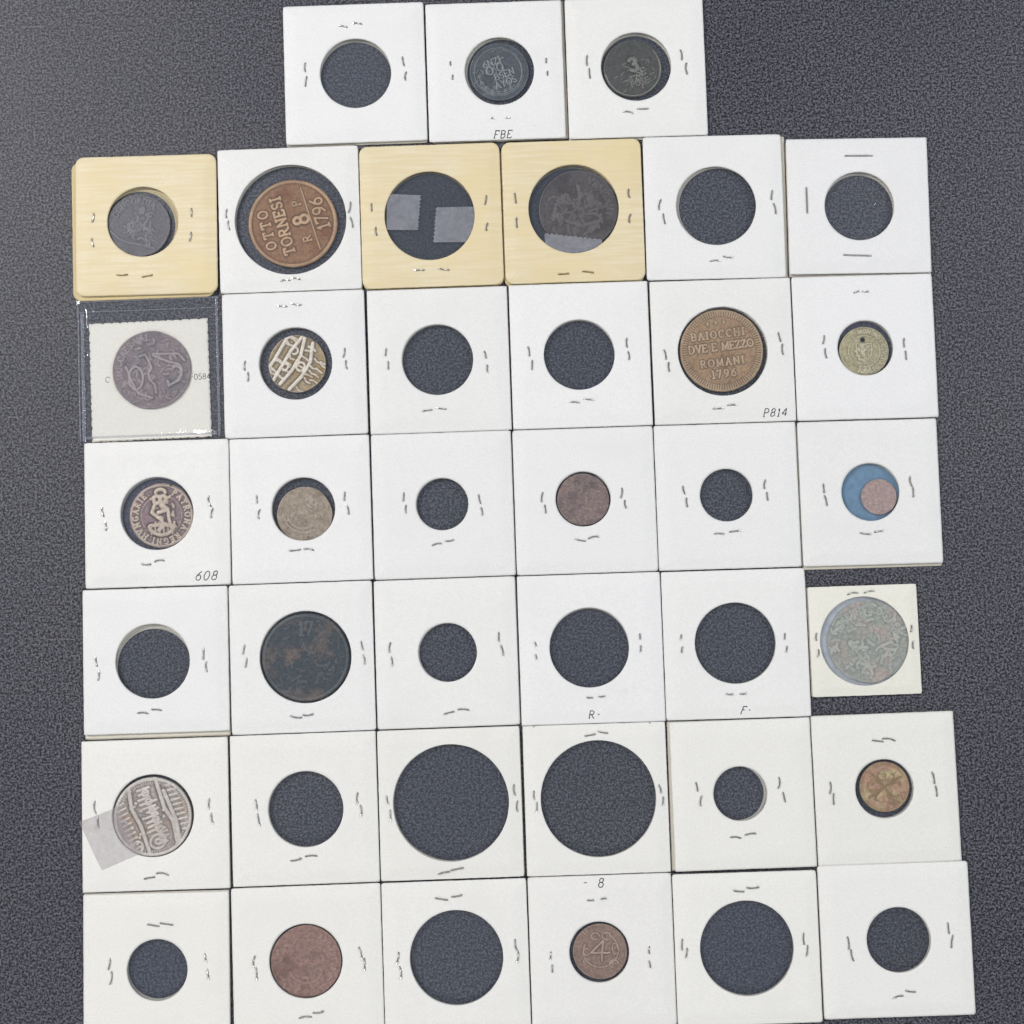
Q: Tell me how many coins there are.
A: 19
